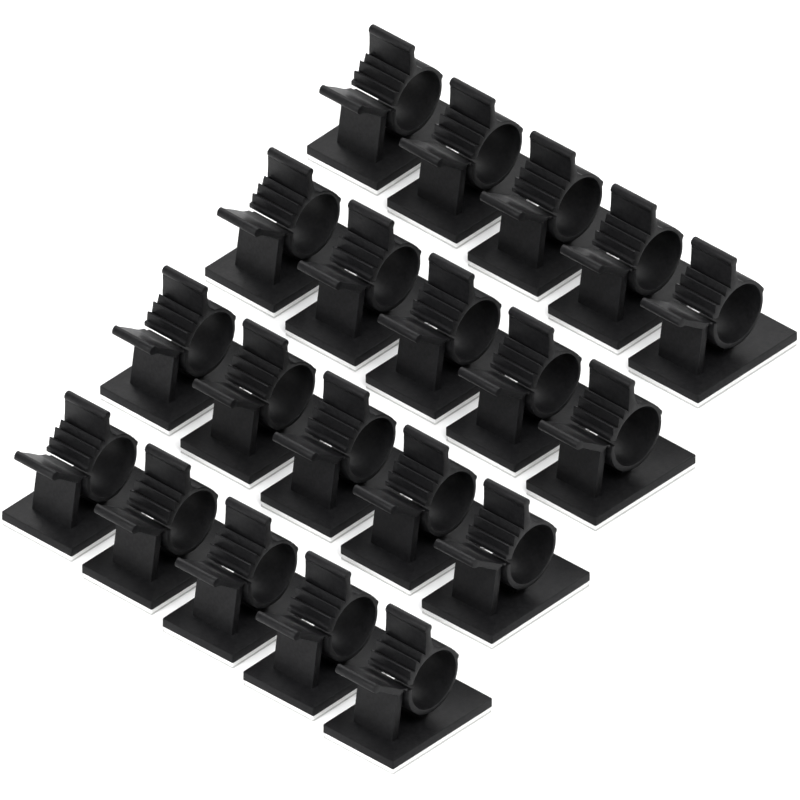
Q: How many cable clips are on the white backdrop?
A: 20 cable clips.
